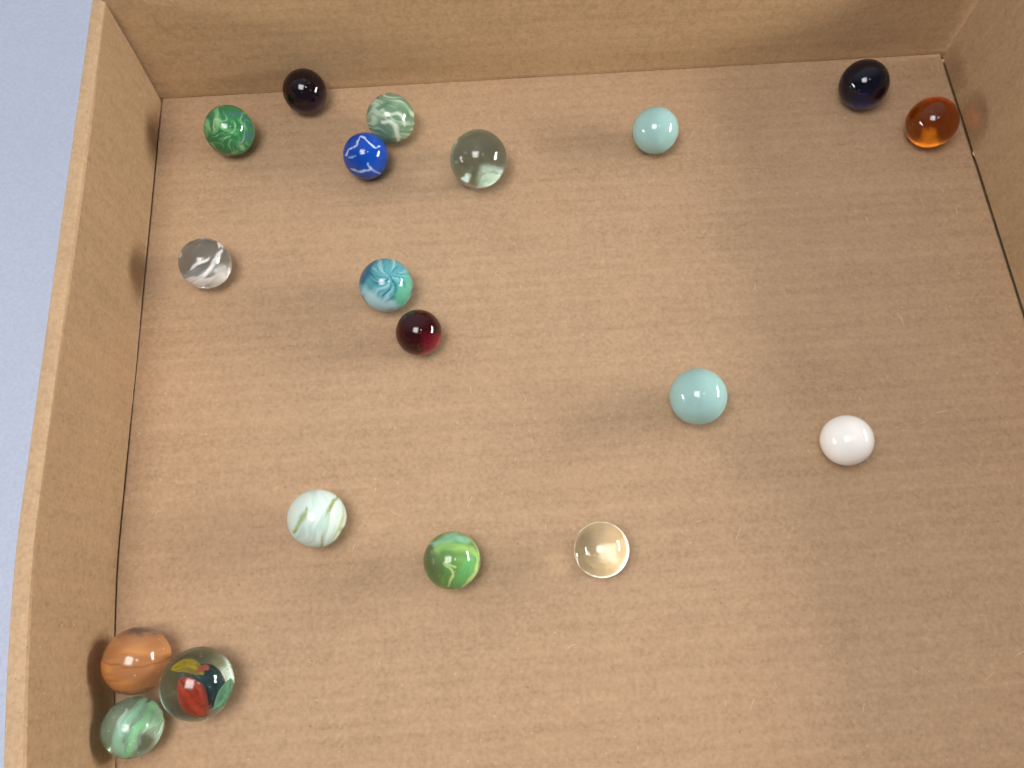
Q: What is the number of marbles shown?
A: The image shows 19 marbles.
